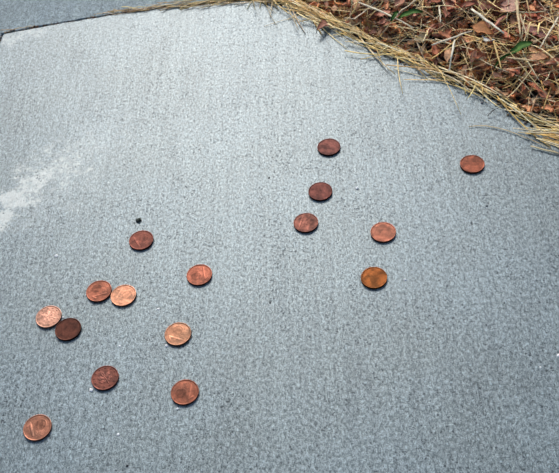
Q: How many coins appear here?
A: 16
